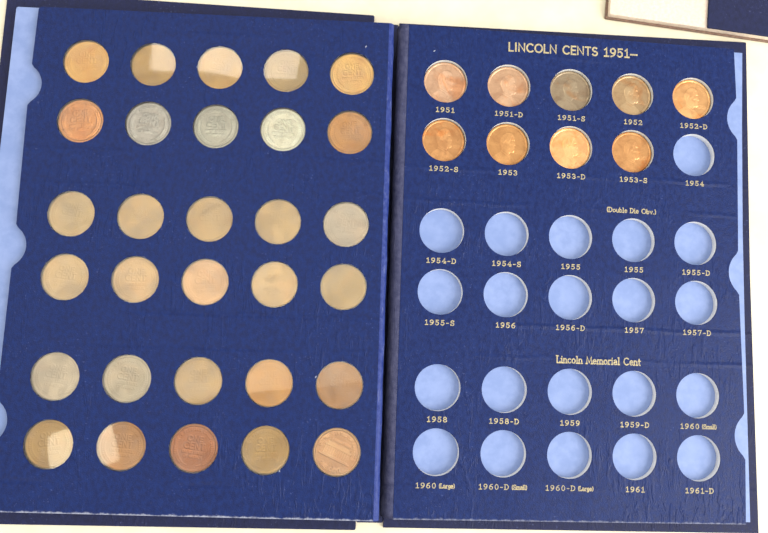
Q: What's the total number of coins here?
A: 39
